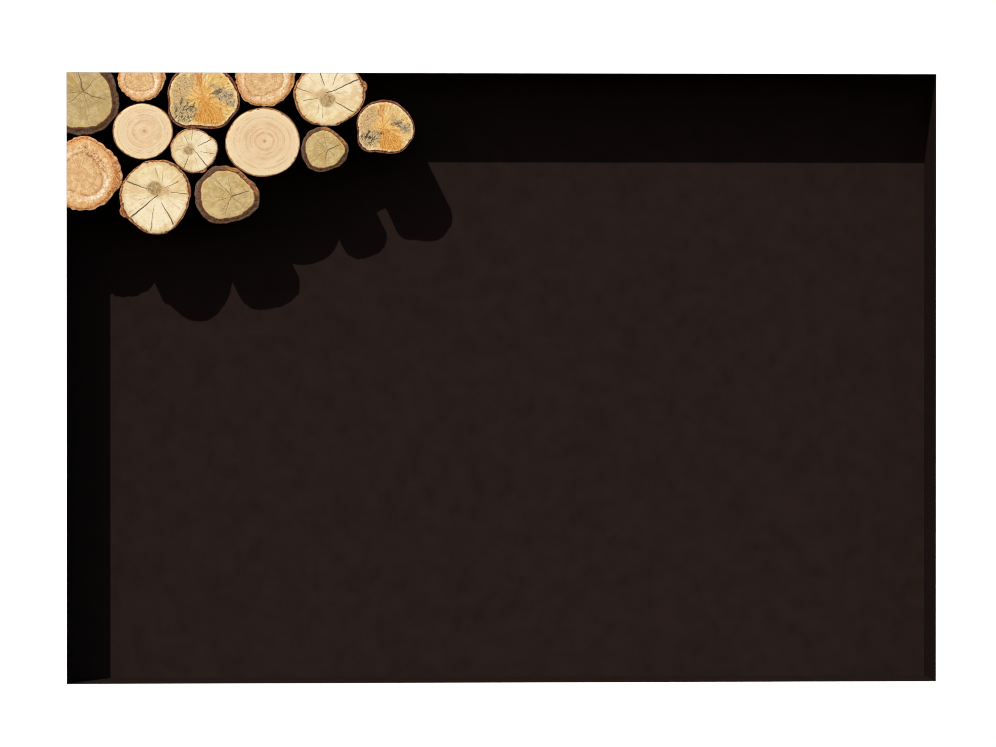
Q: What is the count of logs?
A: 13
